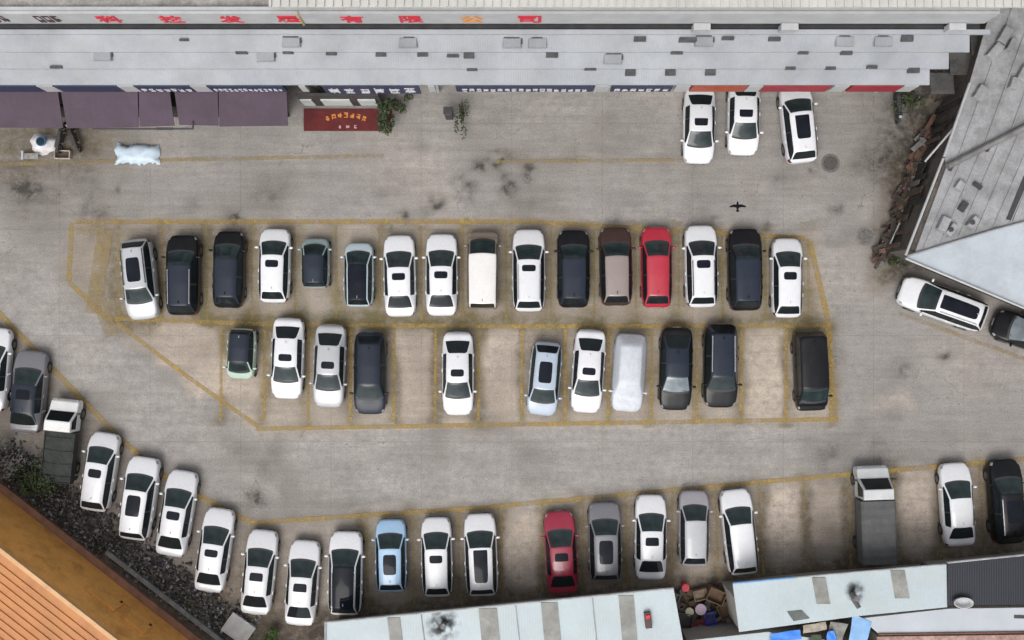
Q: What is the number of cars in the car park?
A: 51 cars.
